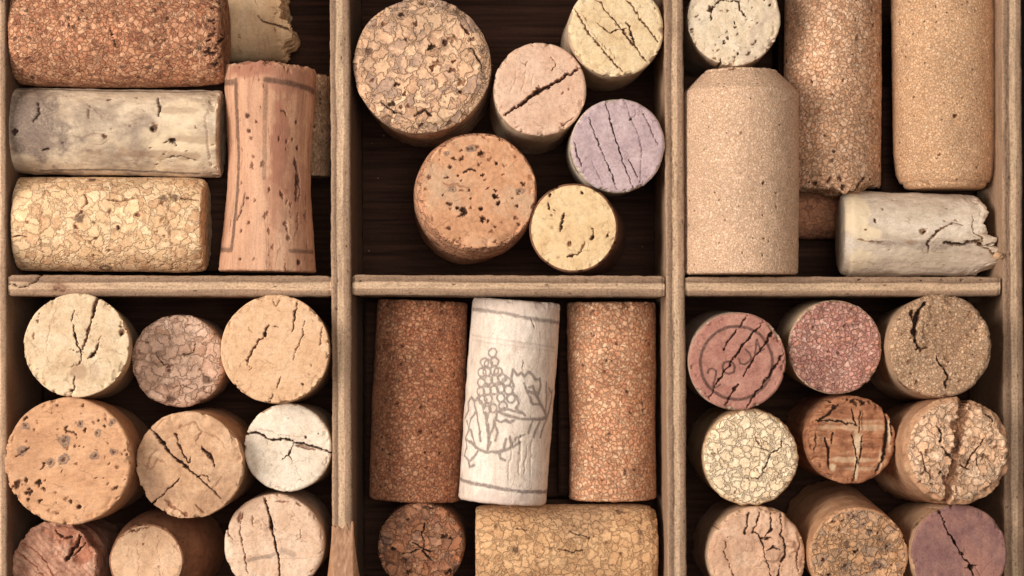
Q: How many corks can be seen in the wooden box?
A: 41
